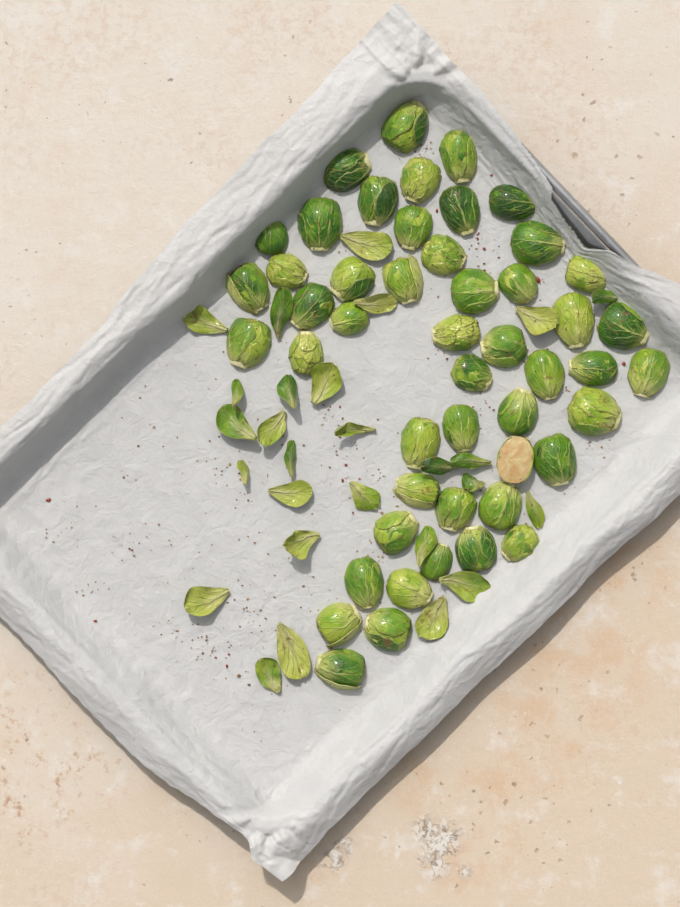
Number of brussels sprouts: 49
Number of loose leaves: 27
